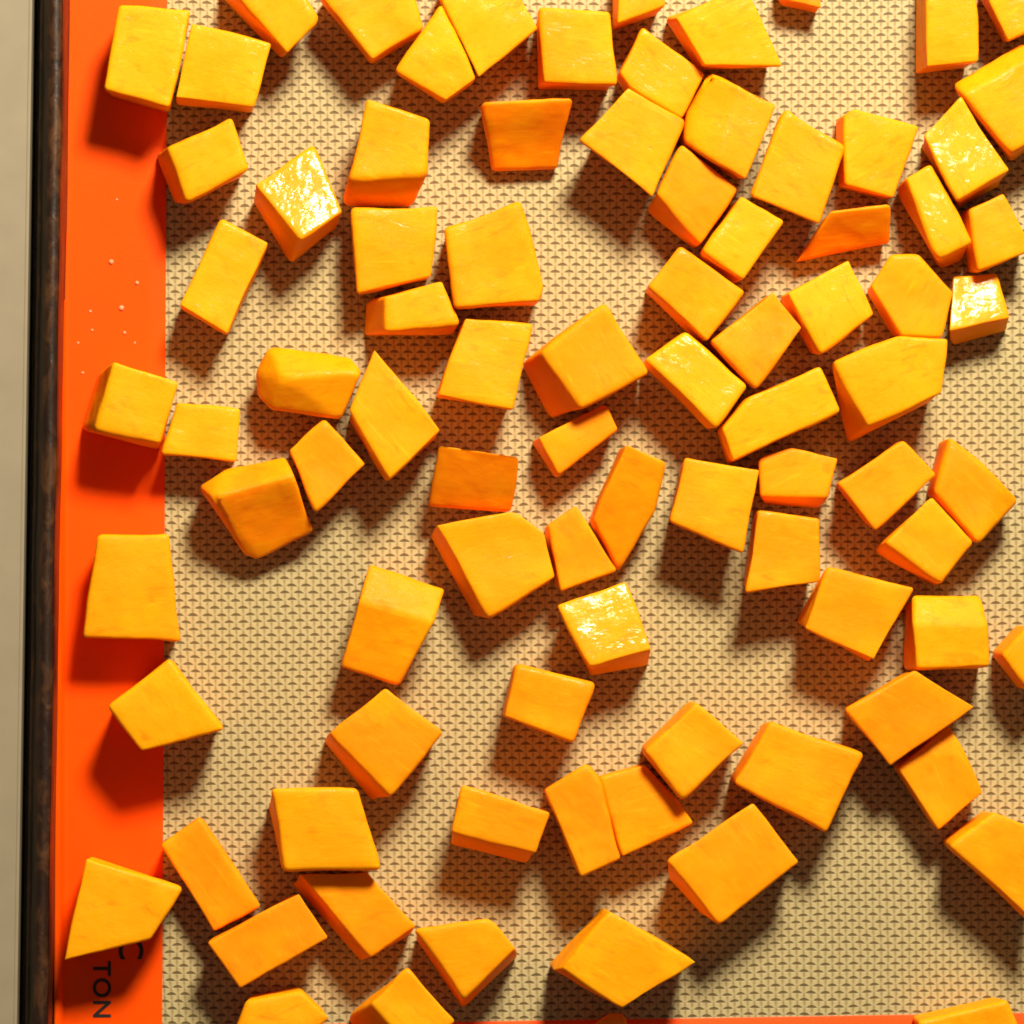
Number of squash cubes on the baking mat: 88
